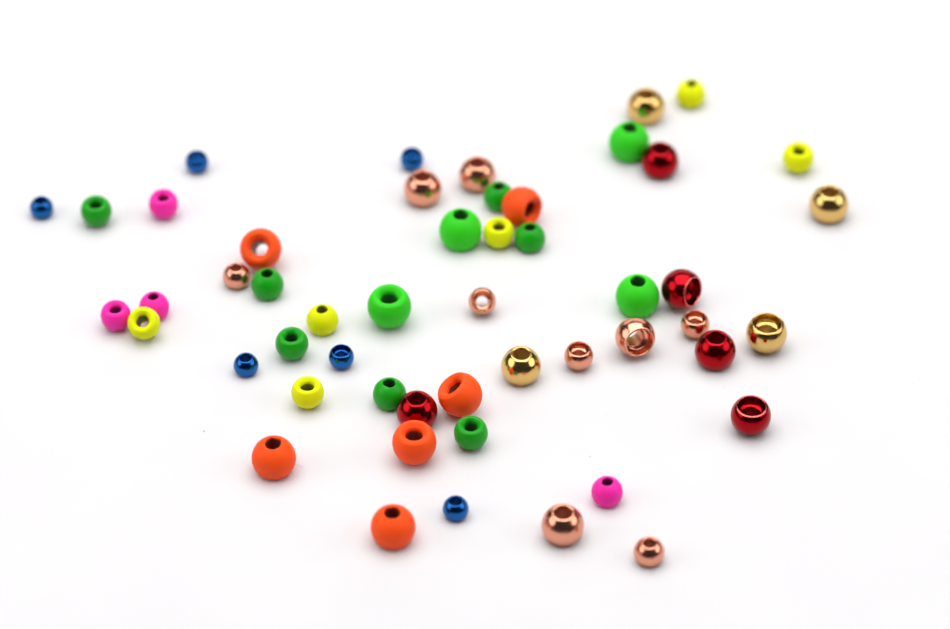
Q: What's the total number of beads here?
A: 51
